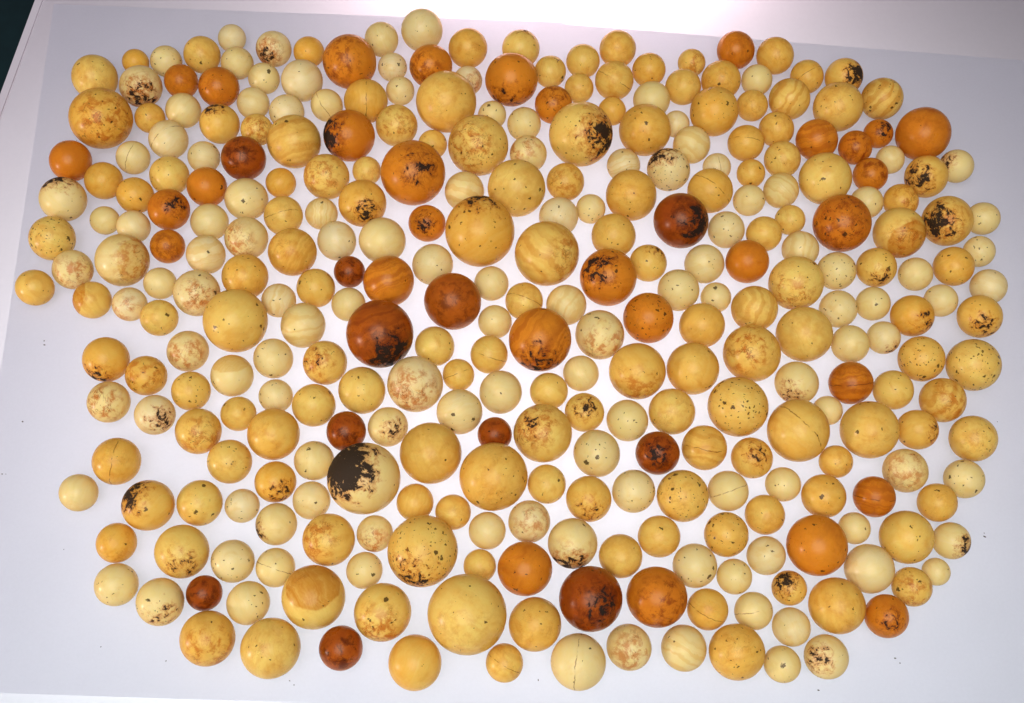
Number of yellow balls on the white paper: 148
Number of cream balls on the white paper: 125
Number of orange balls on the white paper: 31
